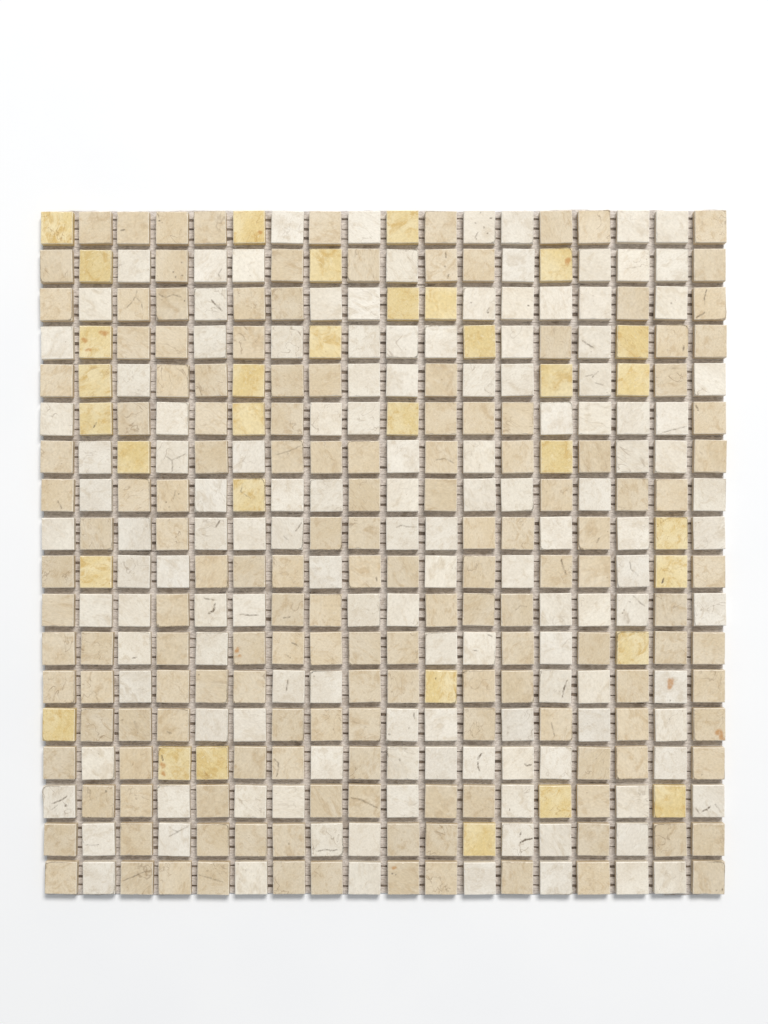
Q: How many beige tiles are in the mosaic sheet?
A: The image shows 155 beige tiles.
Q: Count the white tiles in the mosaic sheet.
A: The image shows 136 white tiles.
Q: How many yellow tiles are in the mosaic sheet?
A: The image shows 33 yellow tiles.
